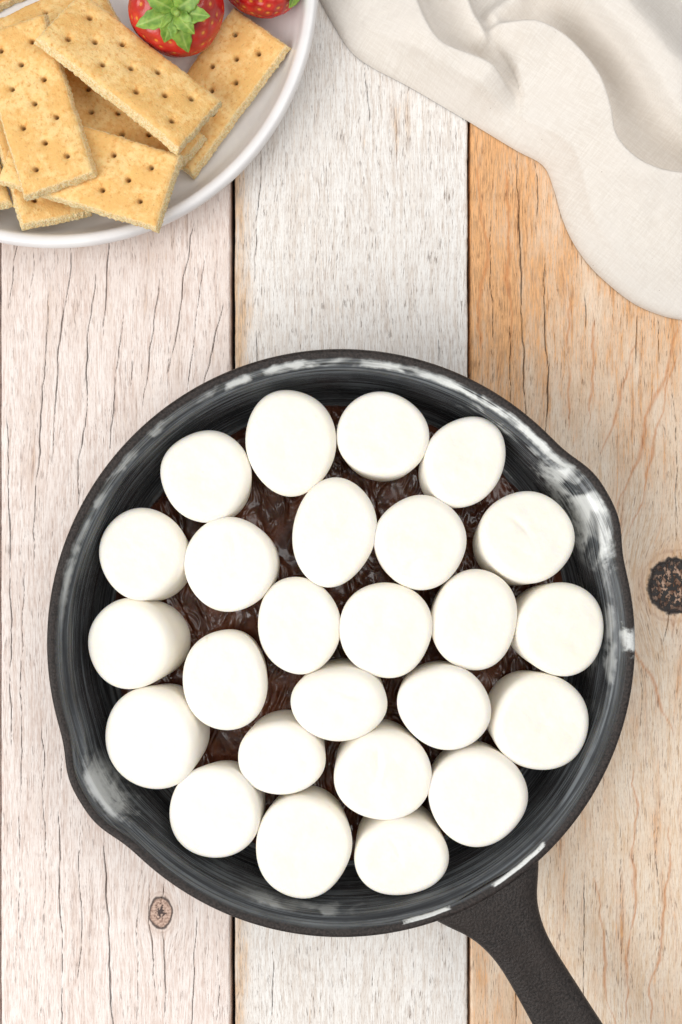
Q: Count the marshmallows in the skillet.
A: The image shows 25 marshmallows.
